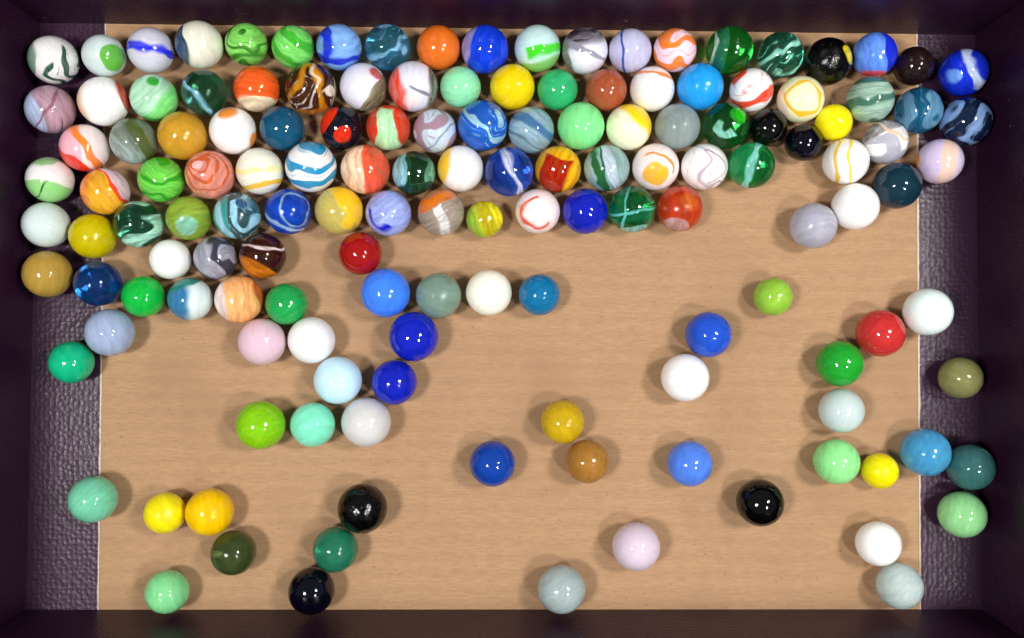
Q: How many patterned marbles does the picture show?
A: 75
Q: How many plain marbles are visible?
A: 70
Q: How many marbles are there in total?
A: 145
